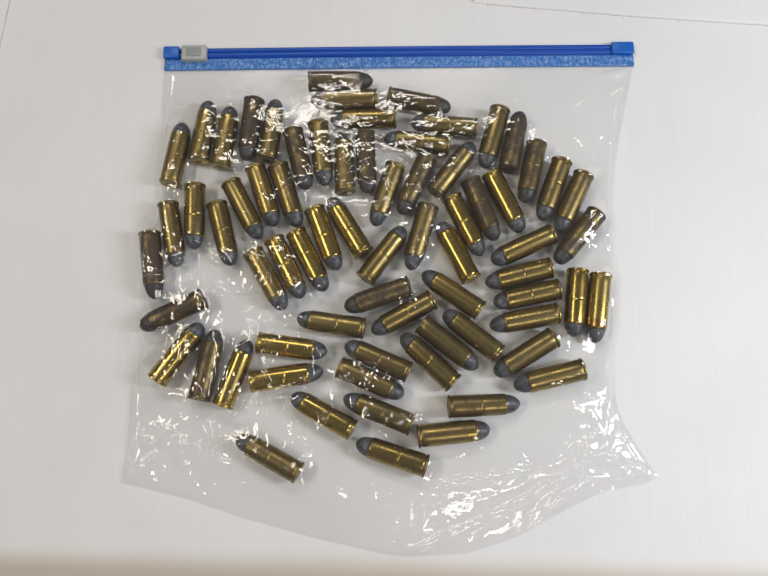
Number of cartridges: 71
